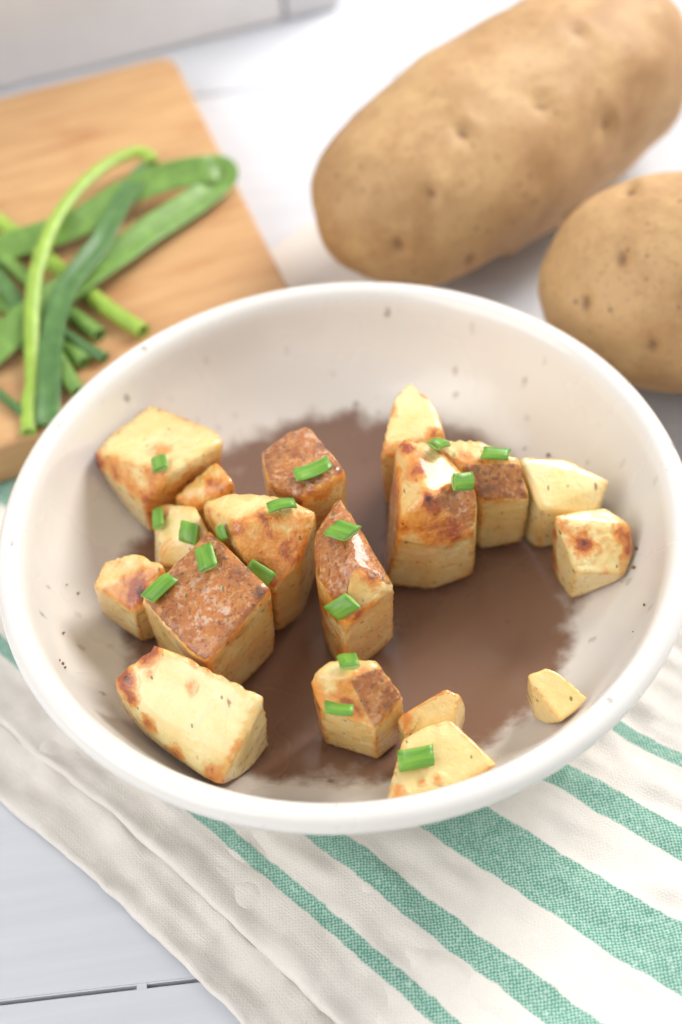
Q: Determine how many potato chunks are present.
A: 18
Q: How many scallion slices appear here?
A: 17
